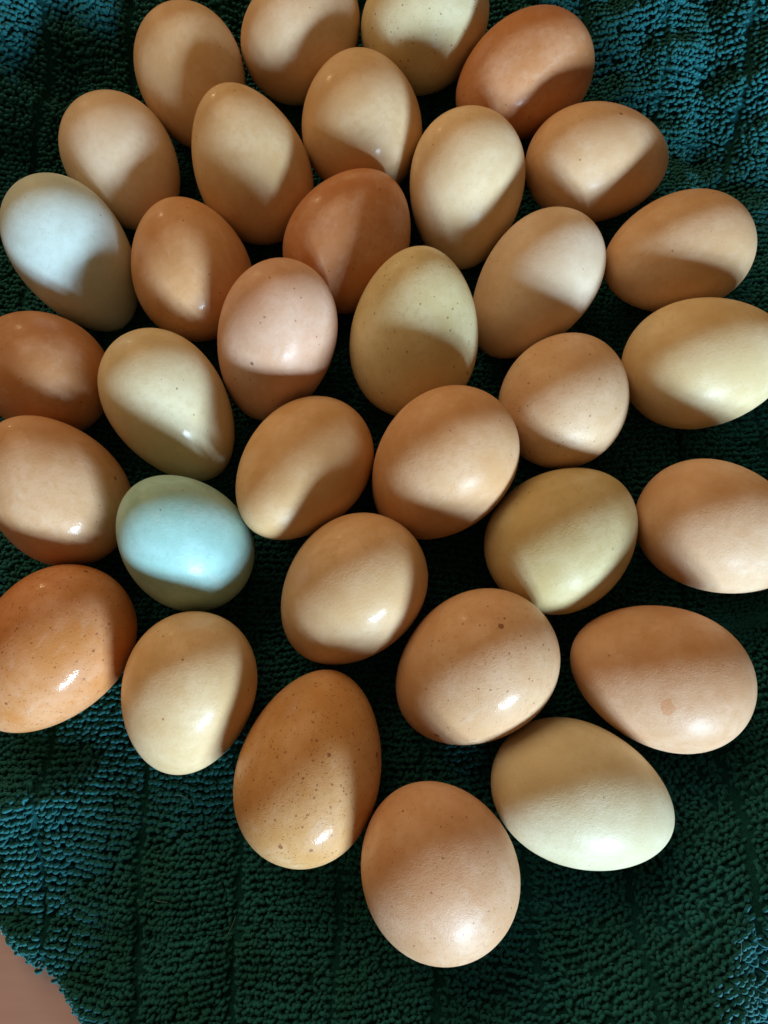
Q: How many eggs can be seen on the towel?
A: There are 34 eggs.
